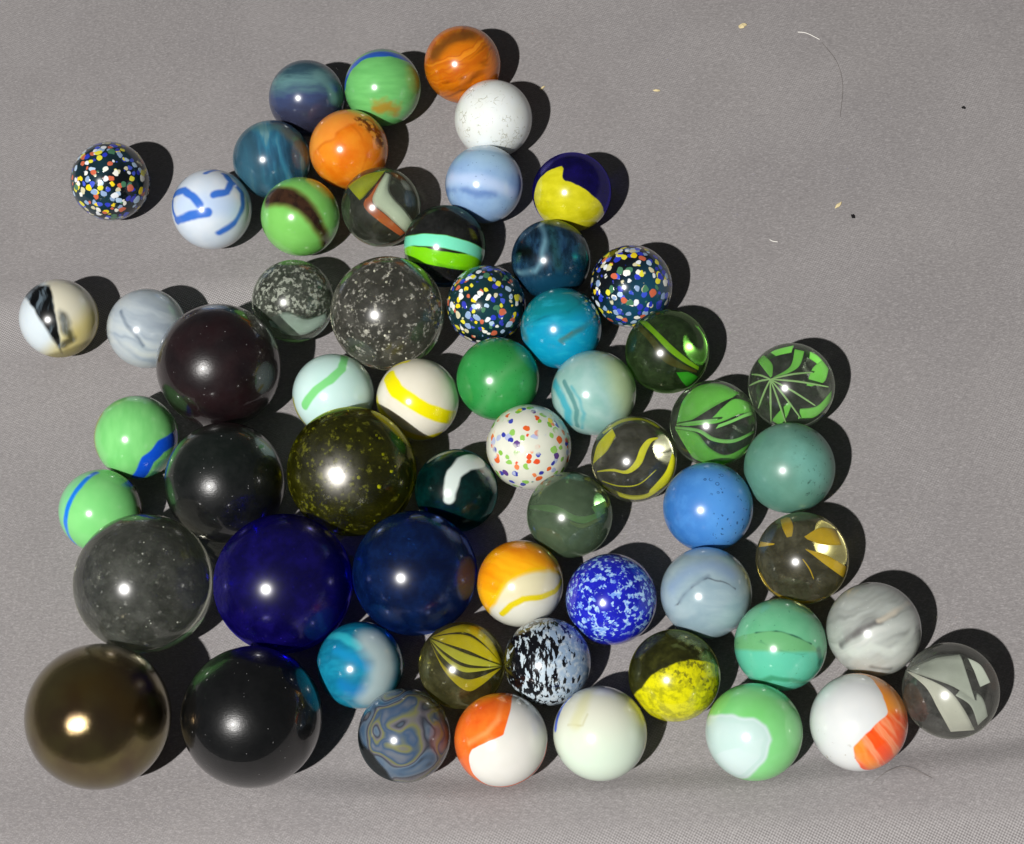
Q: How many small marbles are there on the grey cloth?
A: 51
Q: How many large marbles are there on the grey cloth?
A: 9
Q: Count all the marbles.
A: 60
